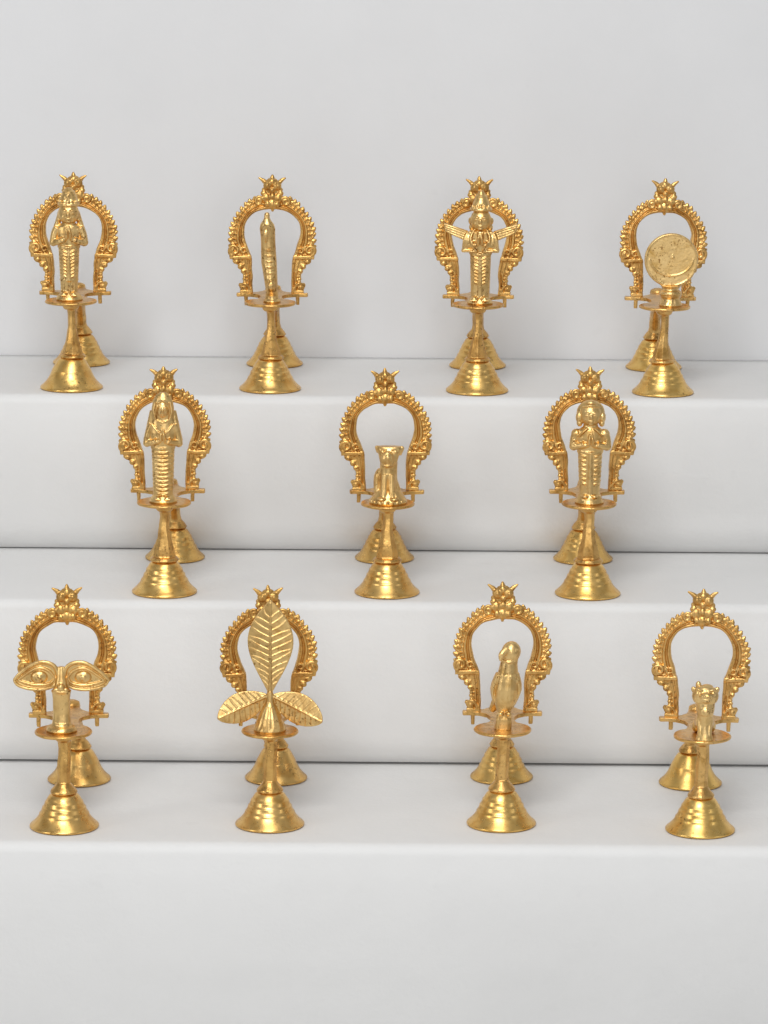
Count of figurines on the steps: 11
